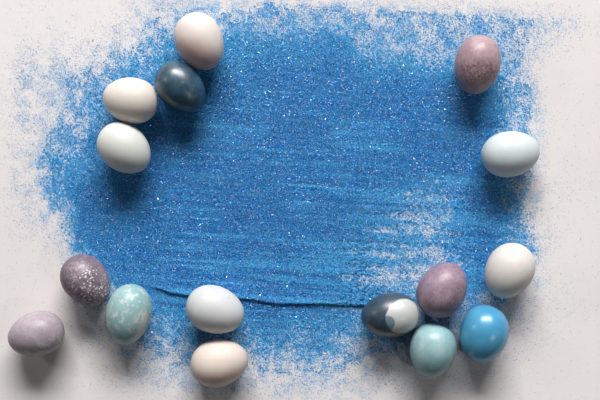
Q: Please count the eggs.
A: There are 16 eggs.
